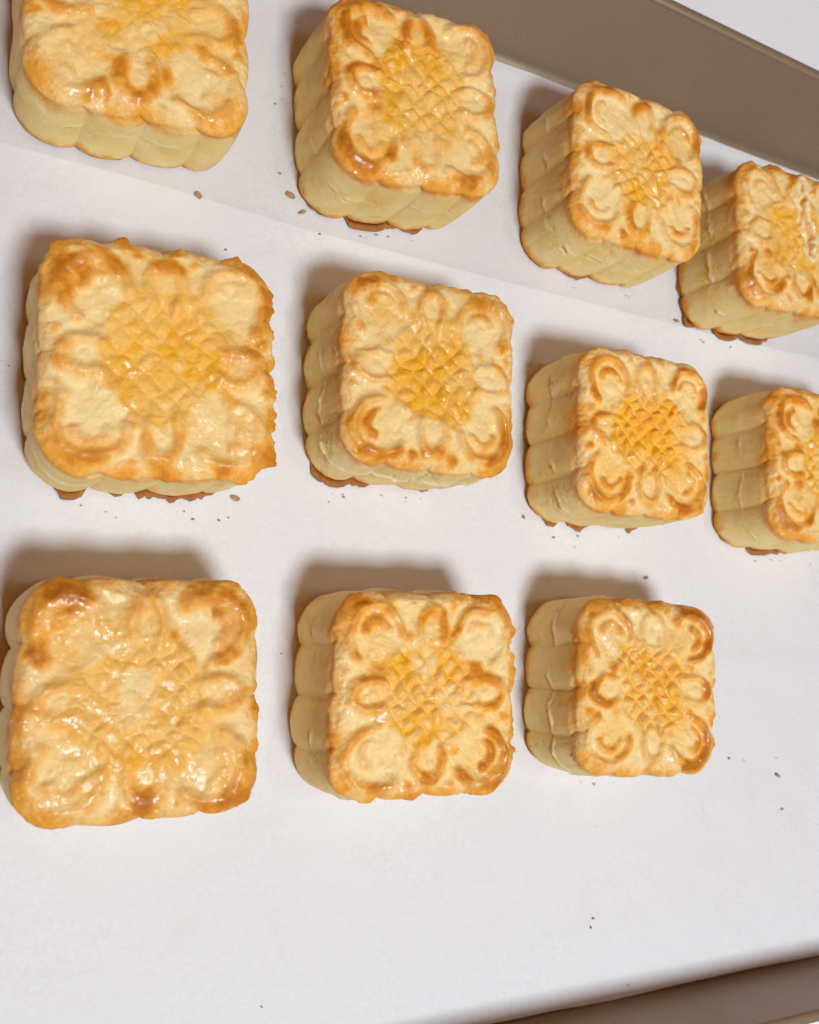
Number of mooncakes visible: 11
